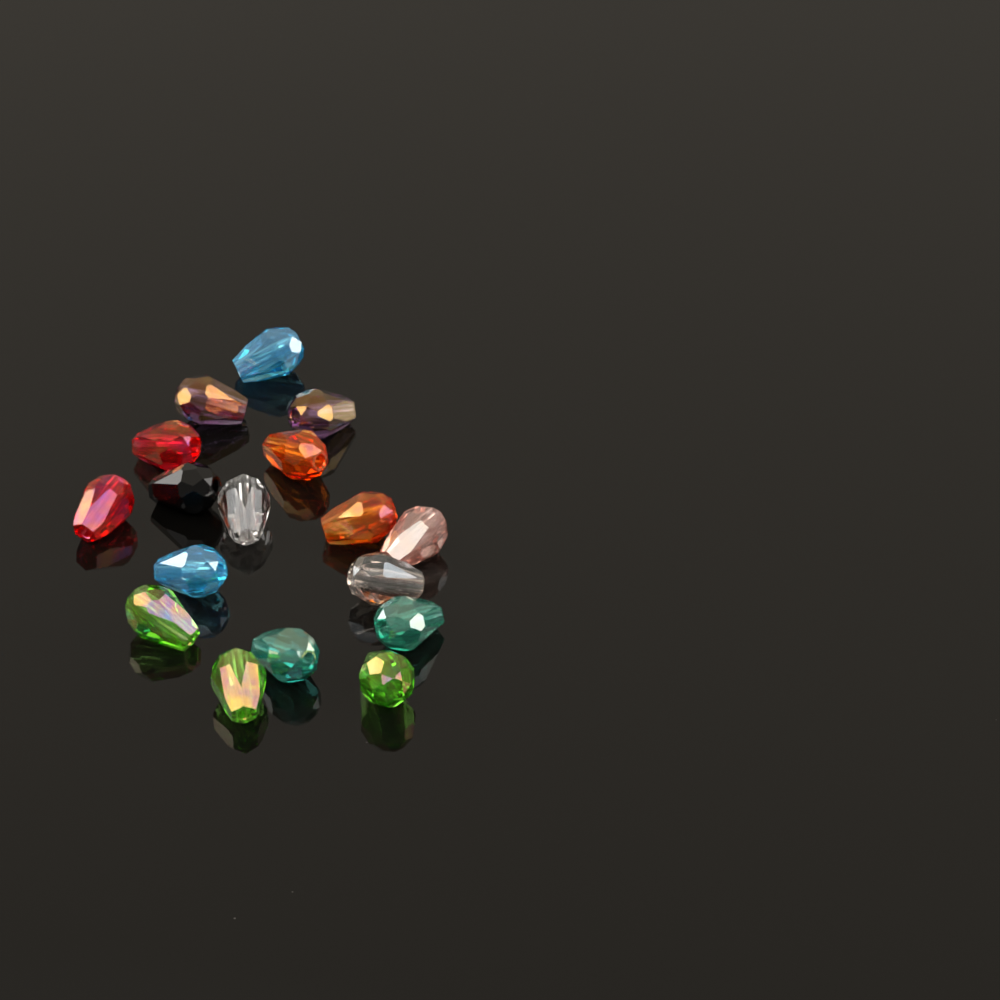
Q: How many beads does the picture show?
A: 17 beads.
